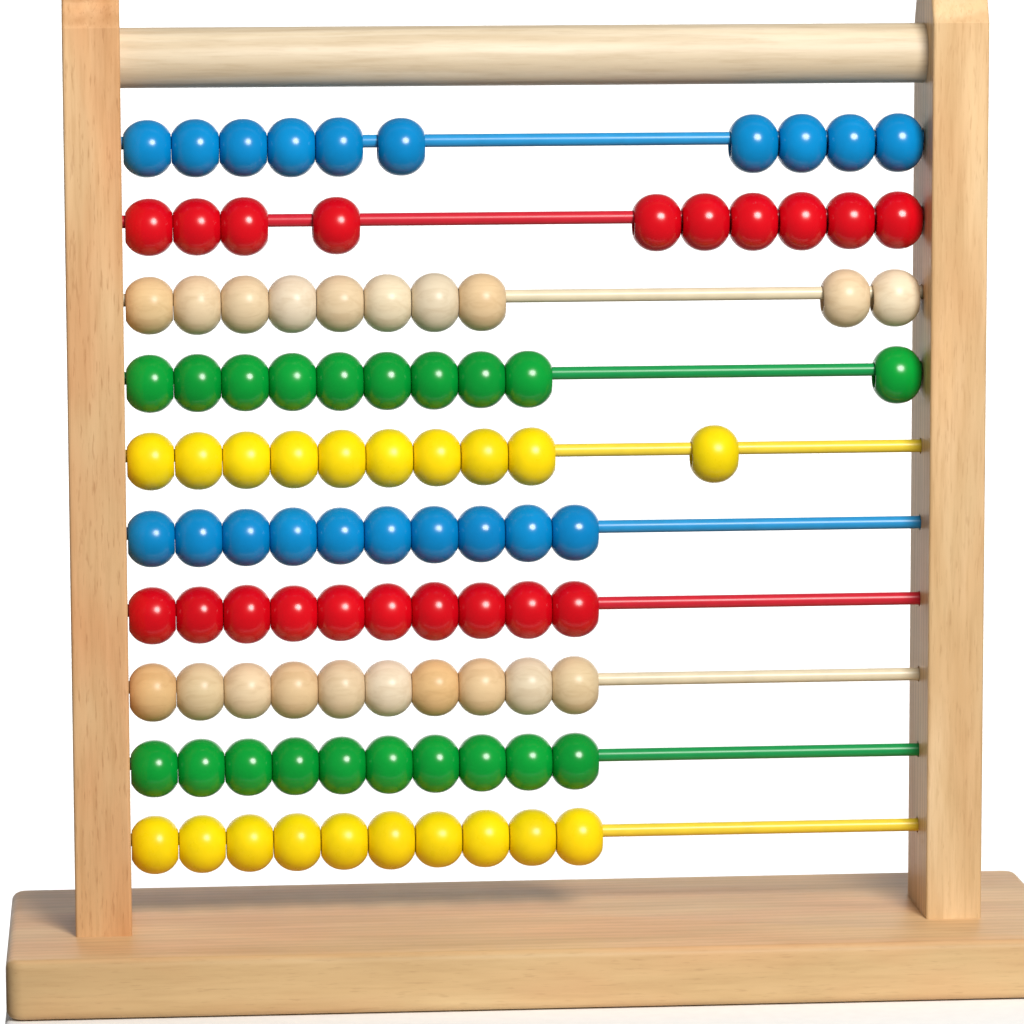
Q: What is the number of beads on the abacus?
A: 100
